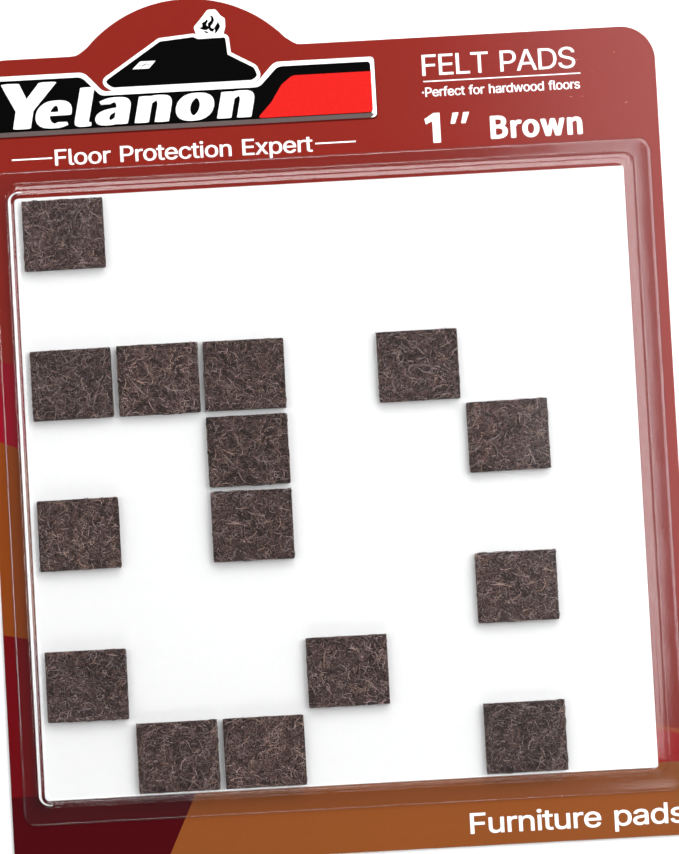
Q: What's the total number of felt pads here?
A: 15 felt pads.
